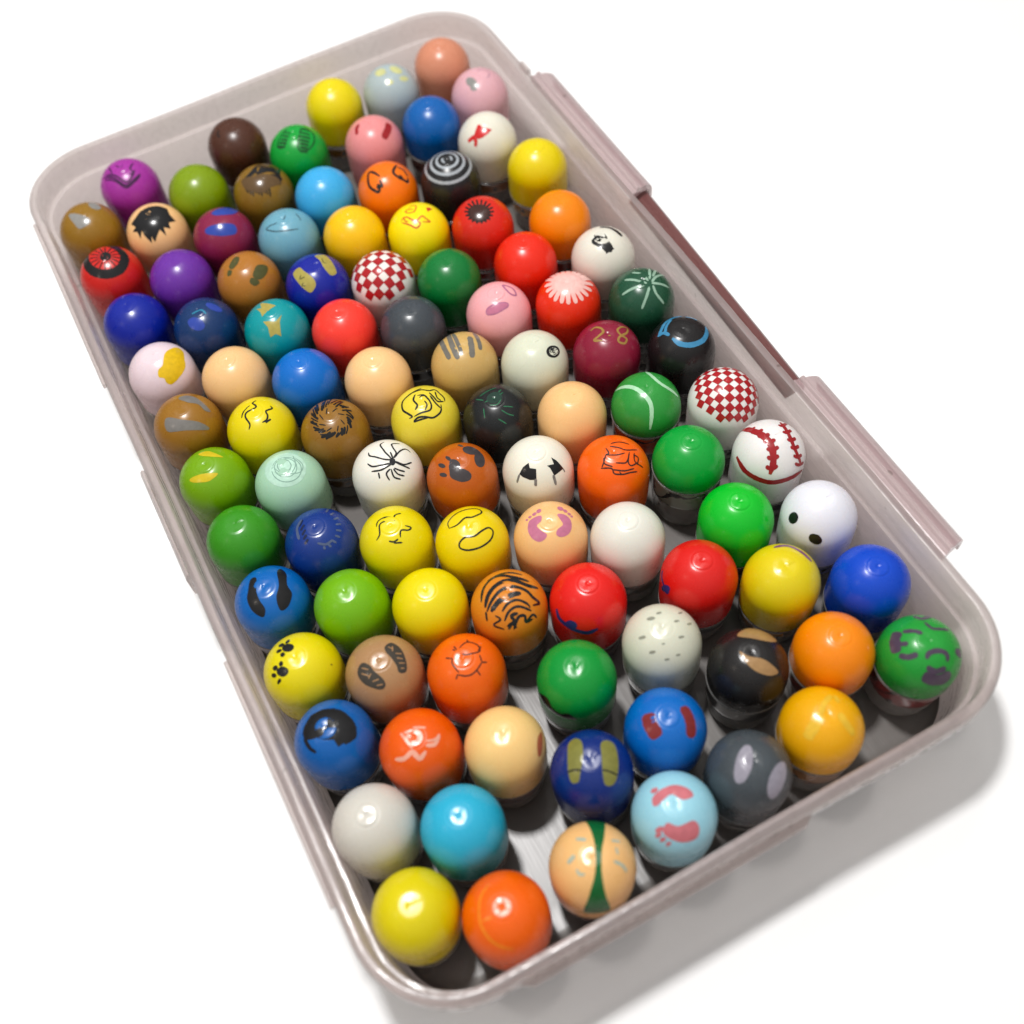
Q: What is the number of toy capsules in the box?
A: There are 101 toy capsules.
